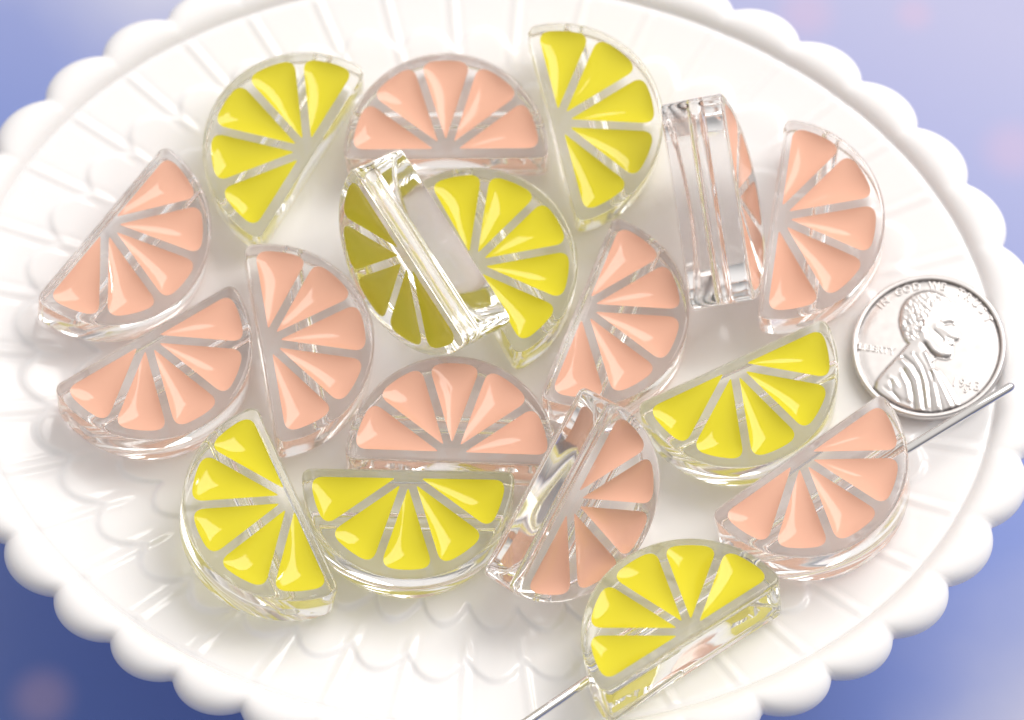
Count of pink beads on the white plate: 10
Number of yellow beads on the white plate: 8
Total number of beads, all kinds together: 18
